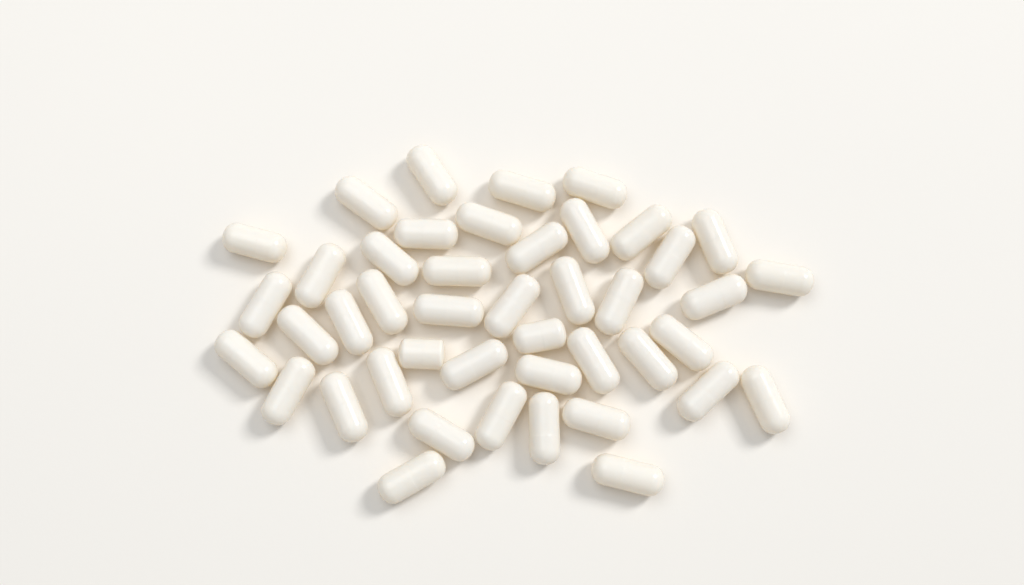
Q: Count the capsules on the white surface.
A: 44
